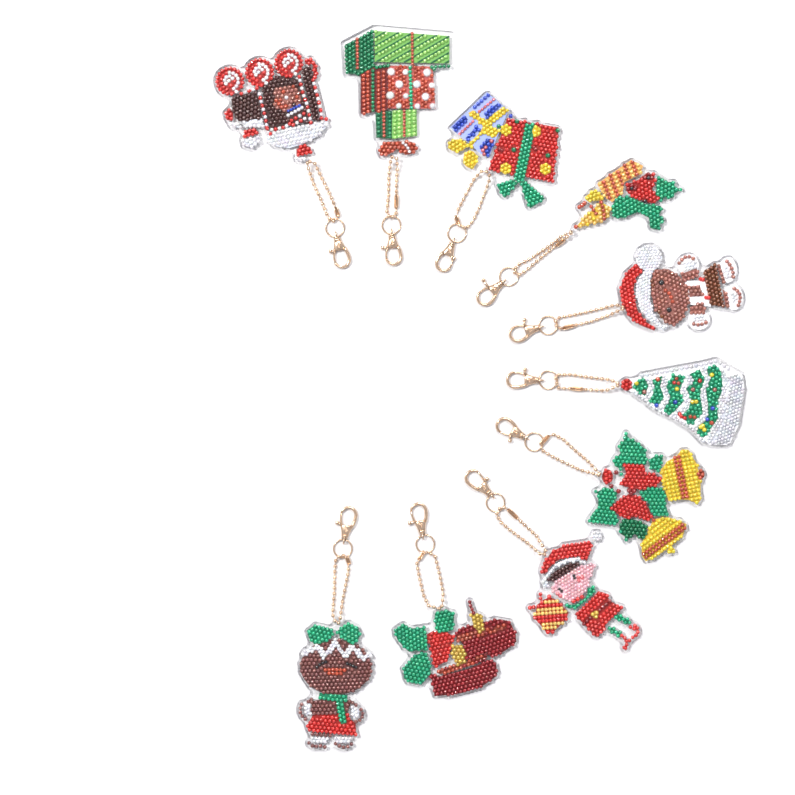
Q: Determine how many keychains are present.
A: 10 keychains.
